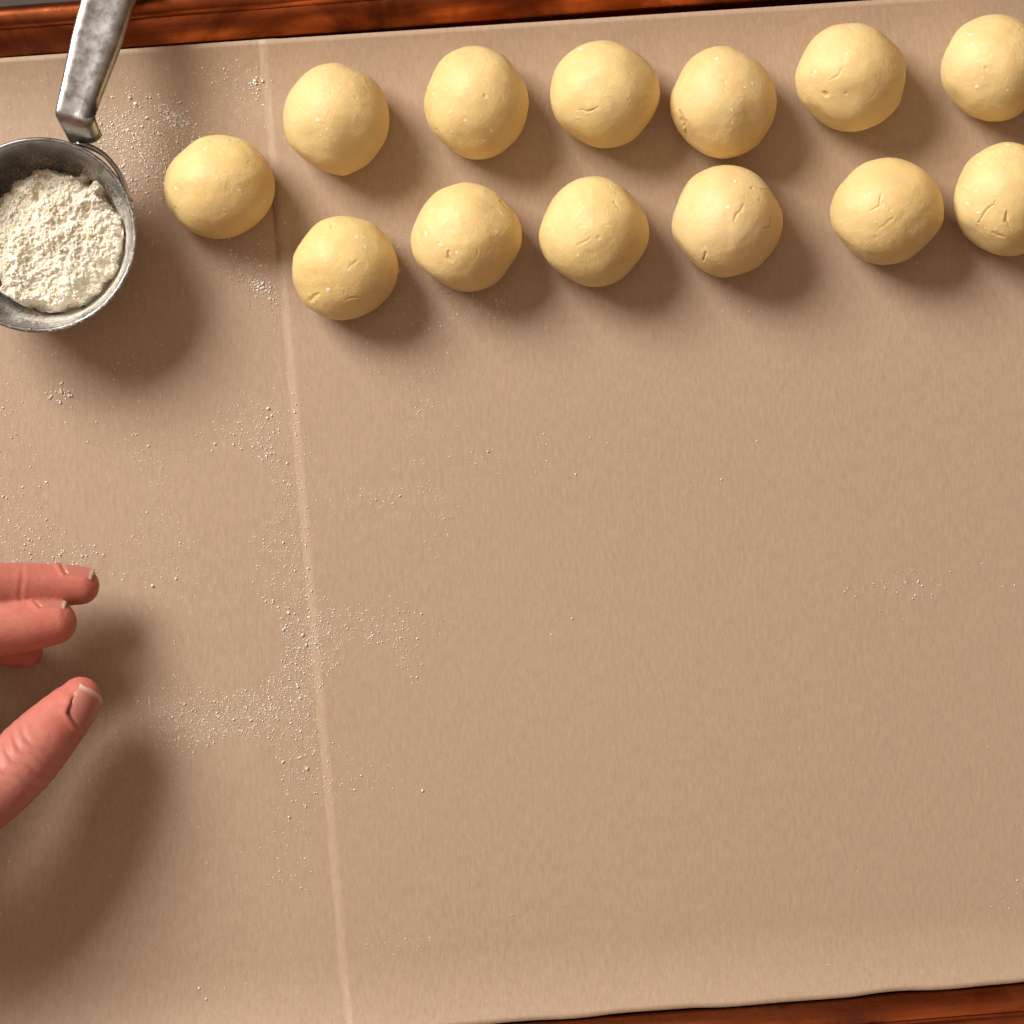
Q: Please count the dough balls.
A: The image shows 13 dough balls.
